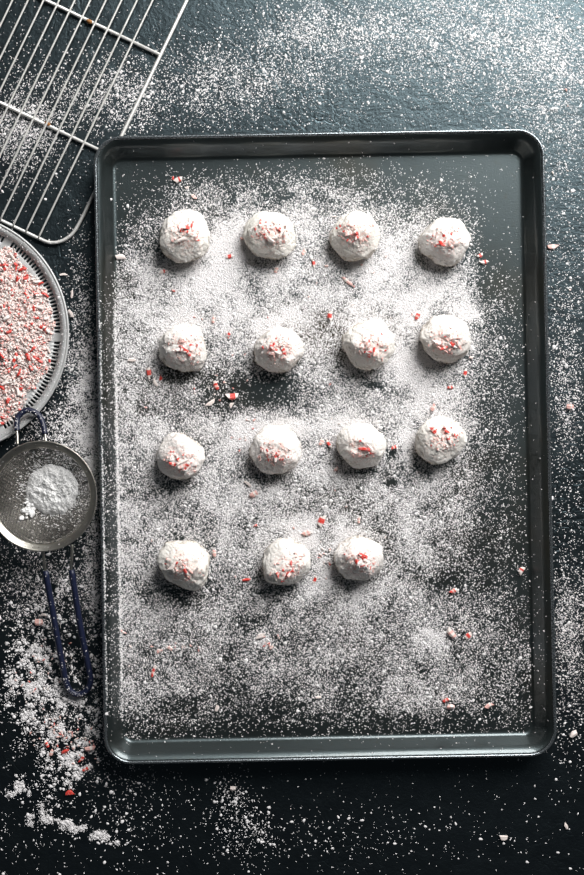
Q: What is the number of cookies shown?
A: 15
